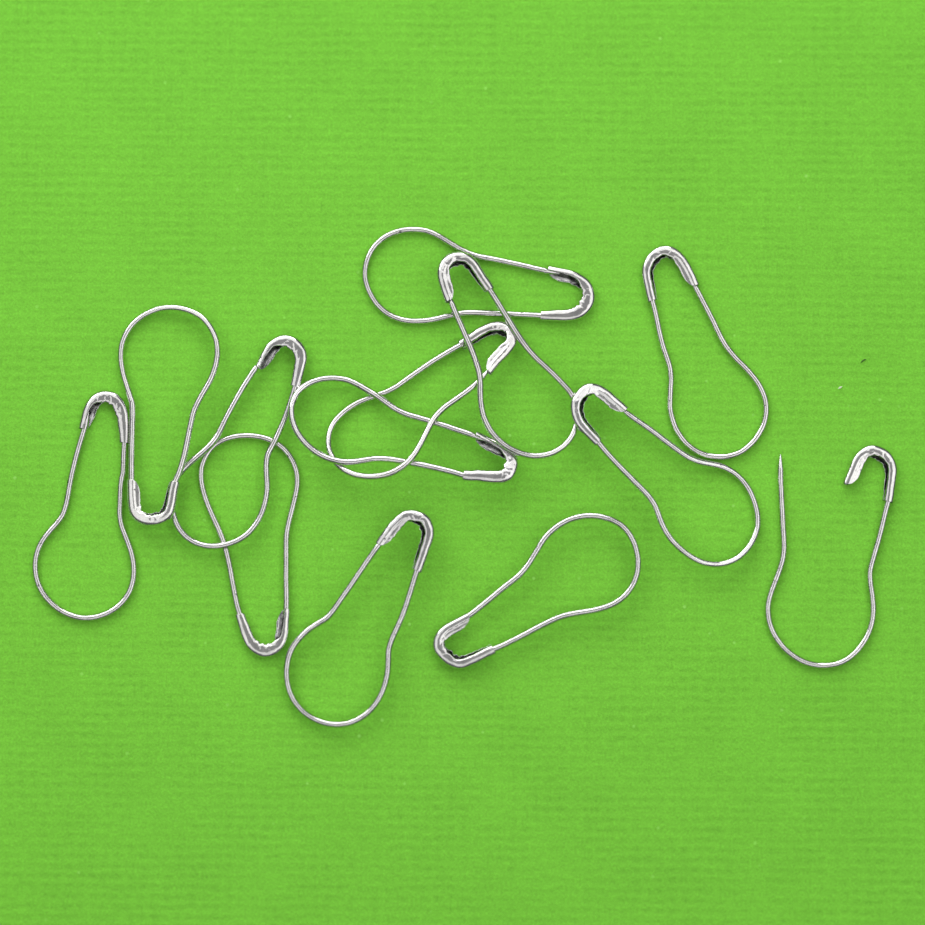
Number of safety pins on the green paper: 13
